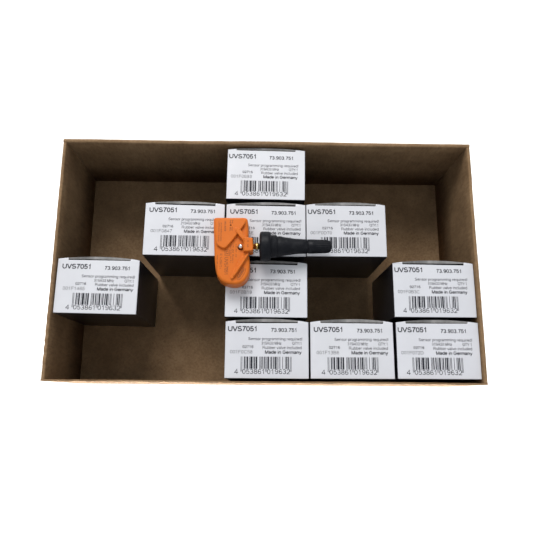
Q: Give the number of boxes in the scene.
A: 10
